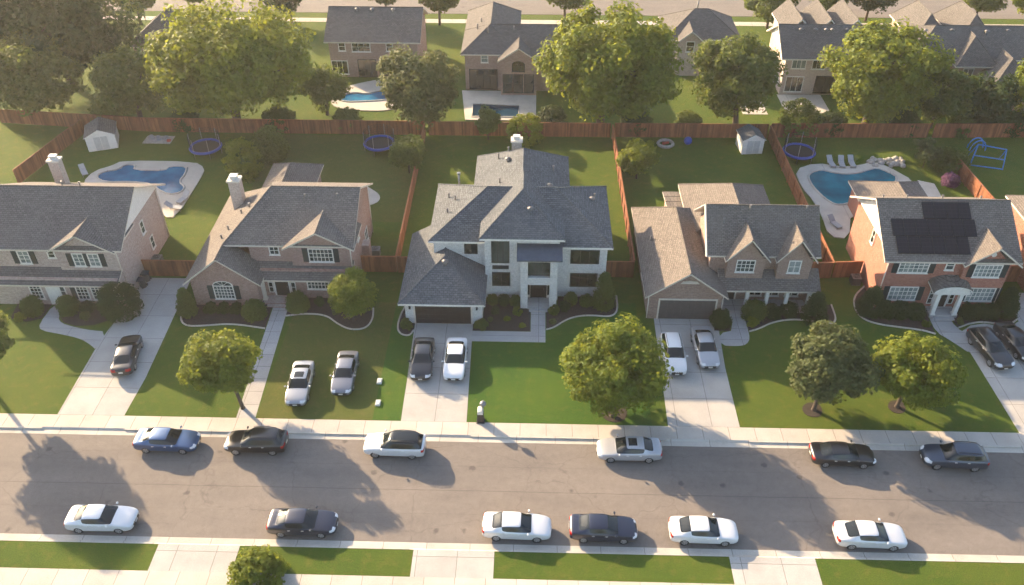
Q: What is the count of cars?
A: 21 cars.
